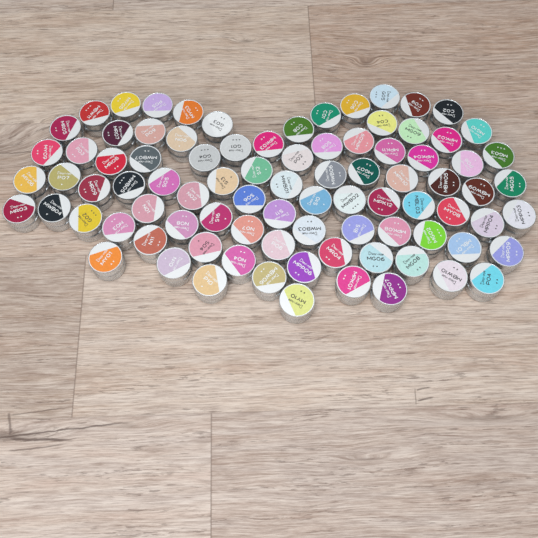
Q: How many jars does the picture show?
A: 88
